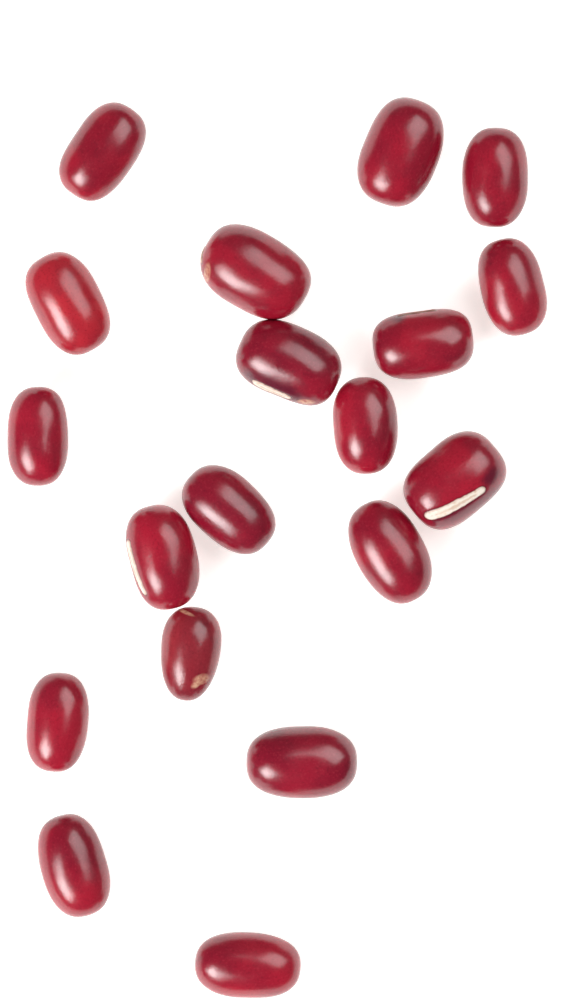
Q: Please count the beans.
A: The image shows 19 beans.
